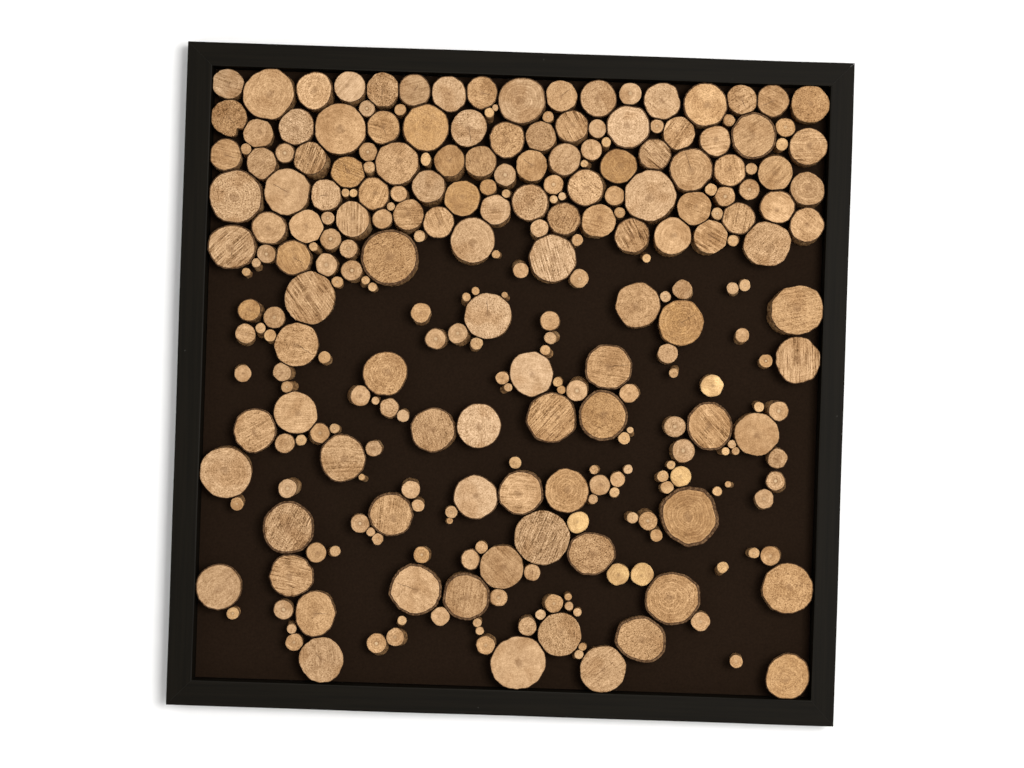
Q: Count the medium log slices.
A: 59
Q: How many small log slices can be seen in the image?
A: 172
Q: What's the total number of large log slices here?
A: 59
